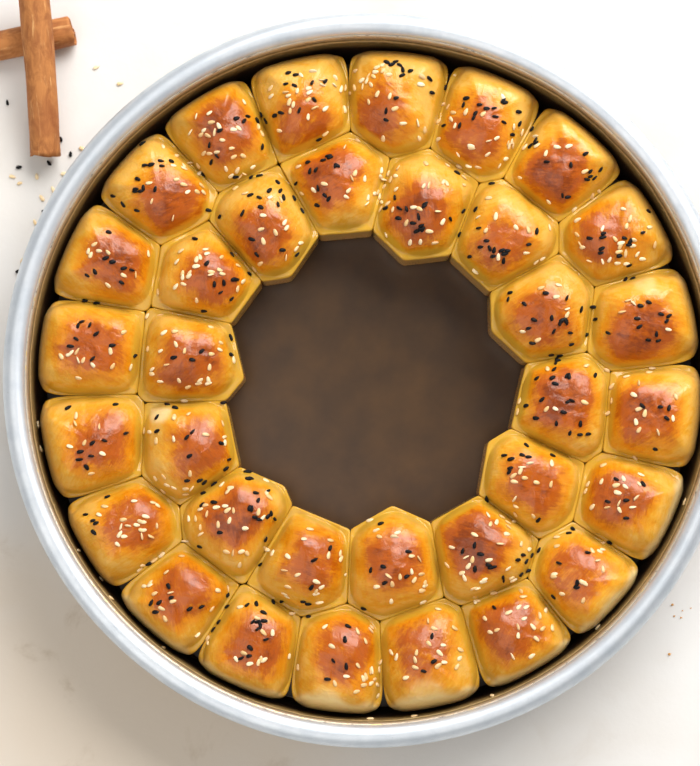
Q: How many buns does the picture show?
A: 34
